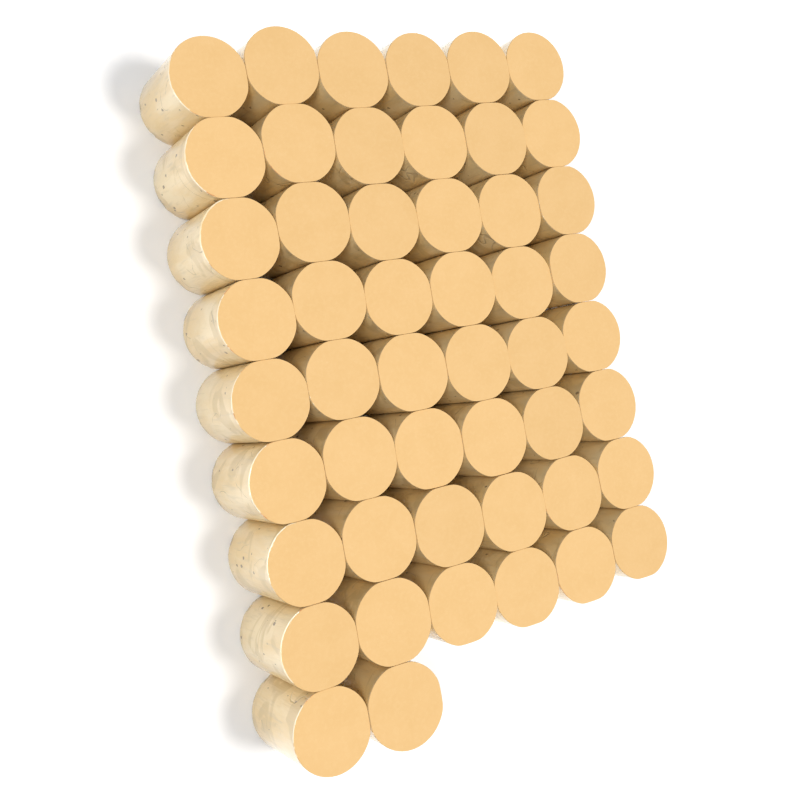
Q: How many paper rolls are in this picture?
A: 50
